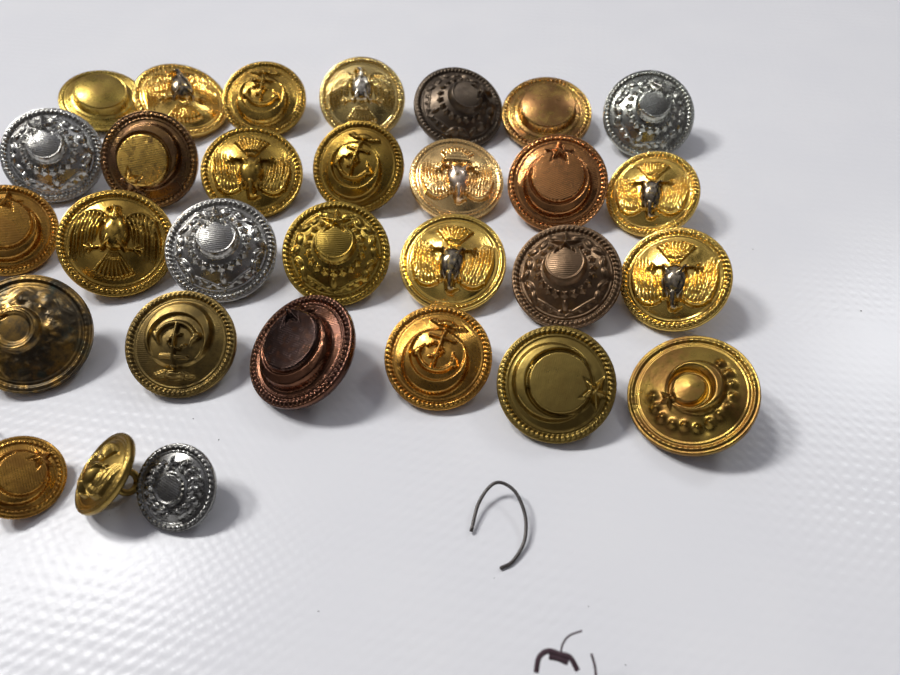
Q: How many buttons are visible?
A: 30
